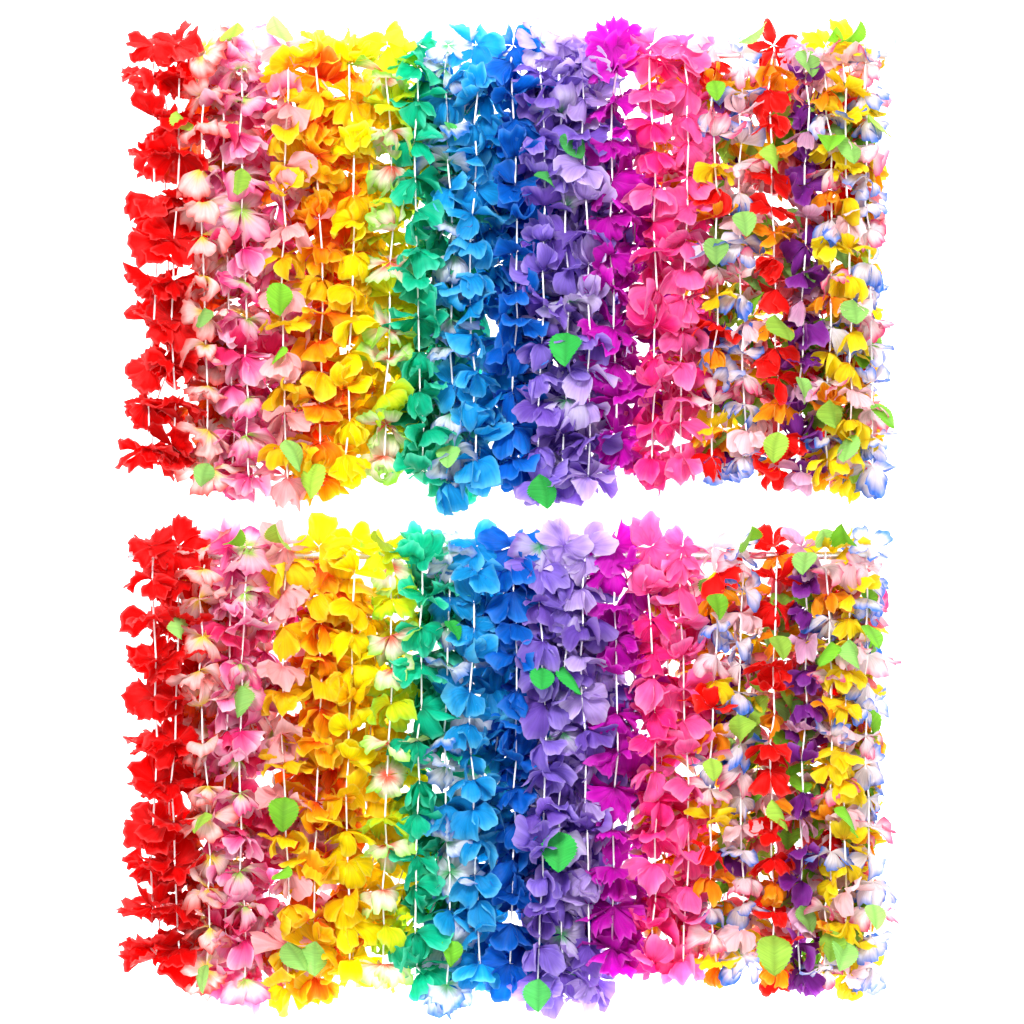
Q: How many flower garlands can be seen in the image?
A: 52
